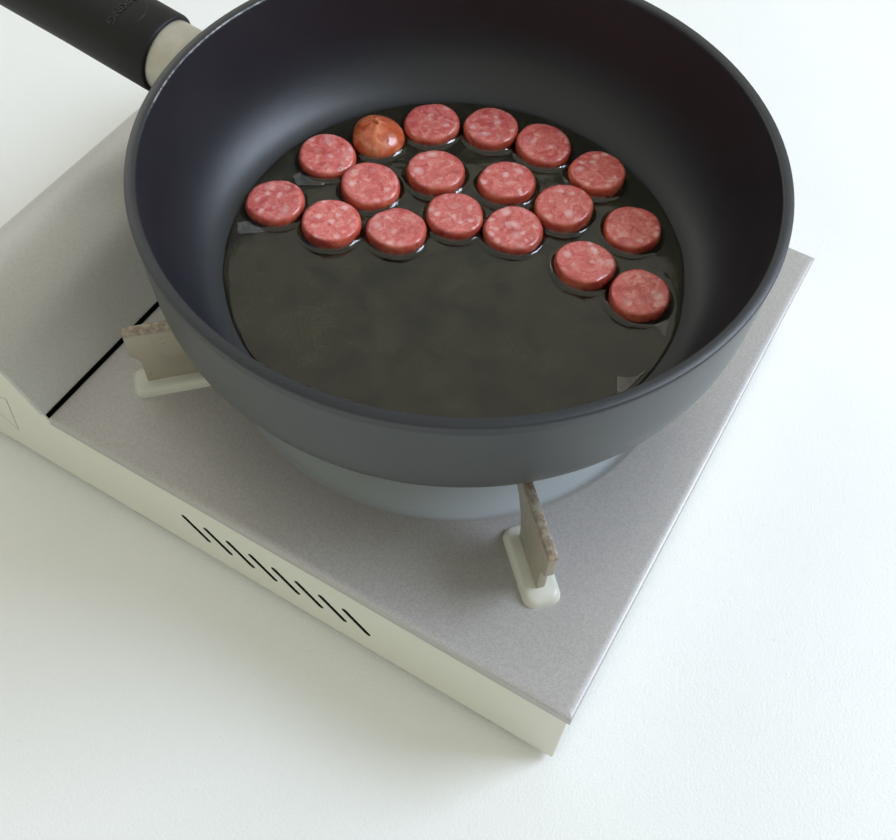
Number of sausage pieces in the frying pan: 18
